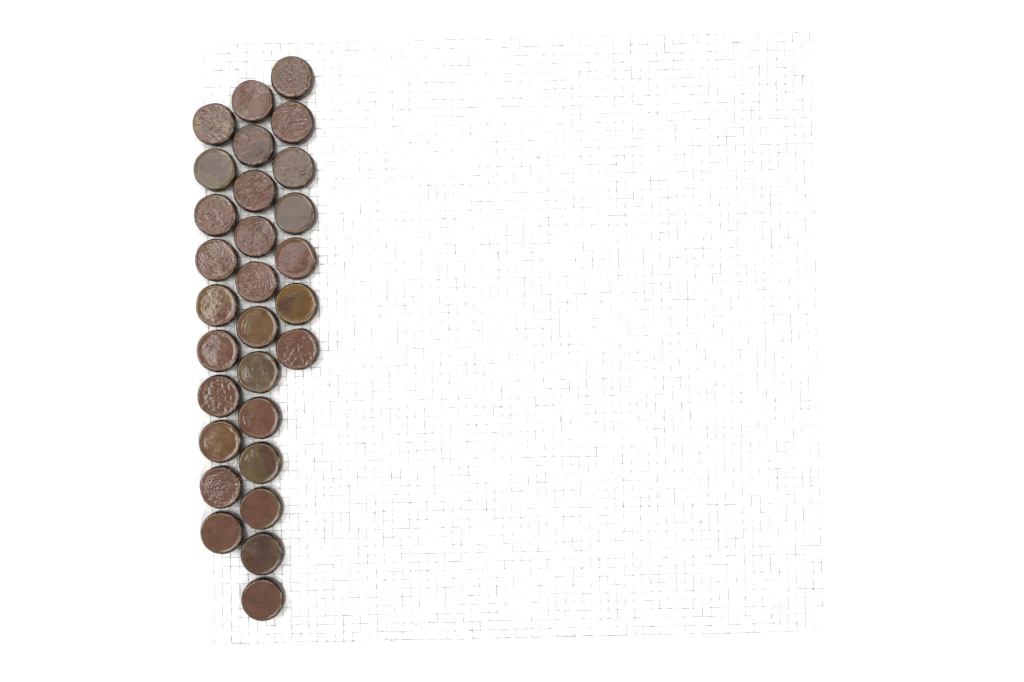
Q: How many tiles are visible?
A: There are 29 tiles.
